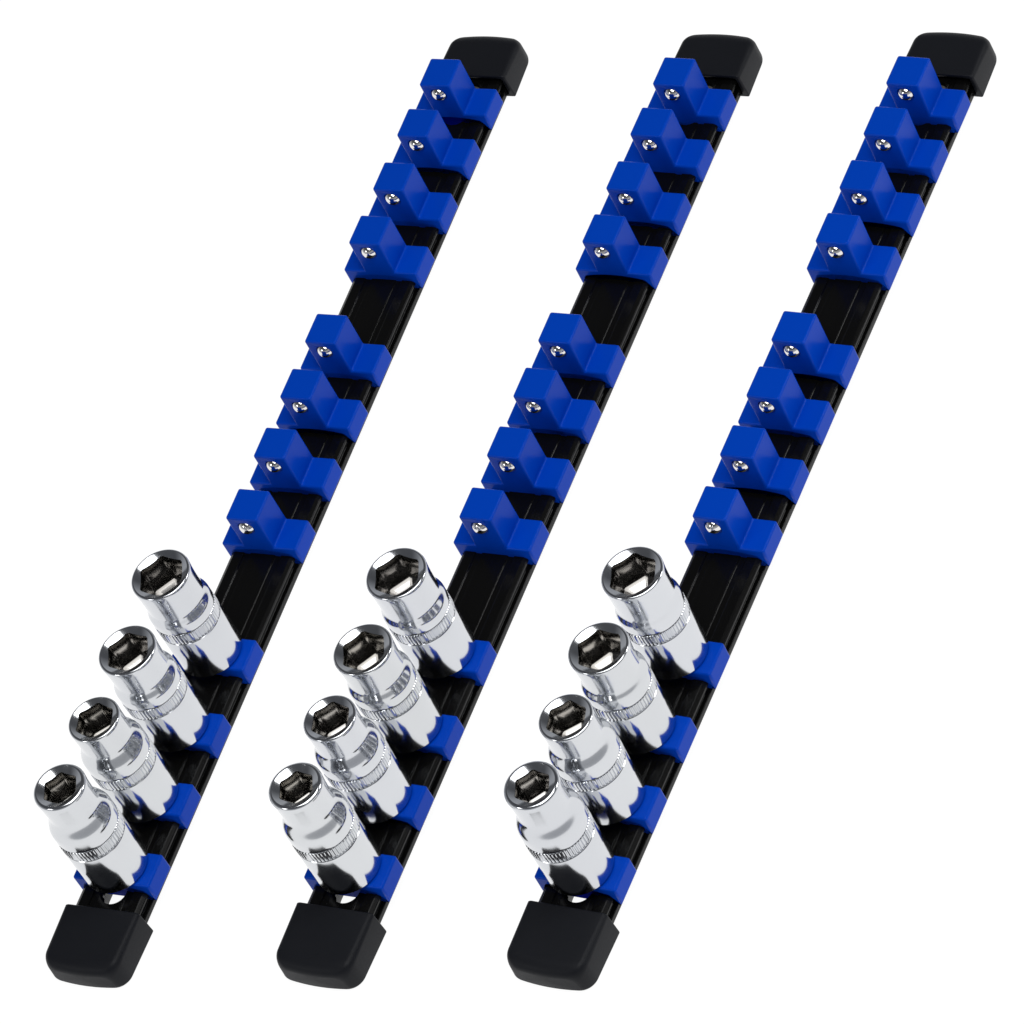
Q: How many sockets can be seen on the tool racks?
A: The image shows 12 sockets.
